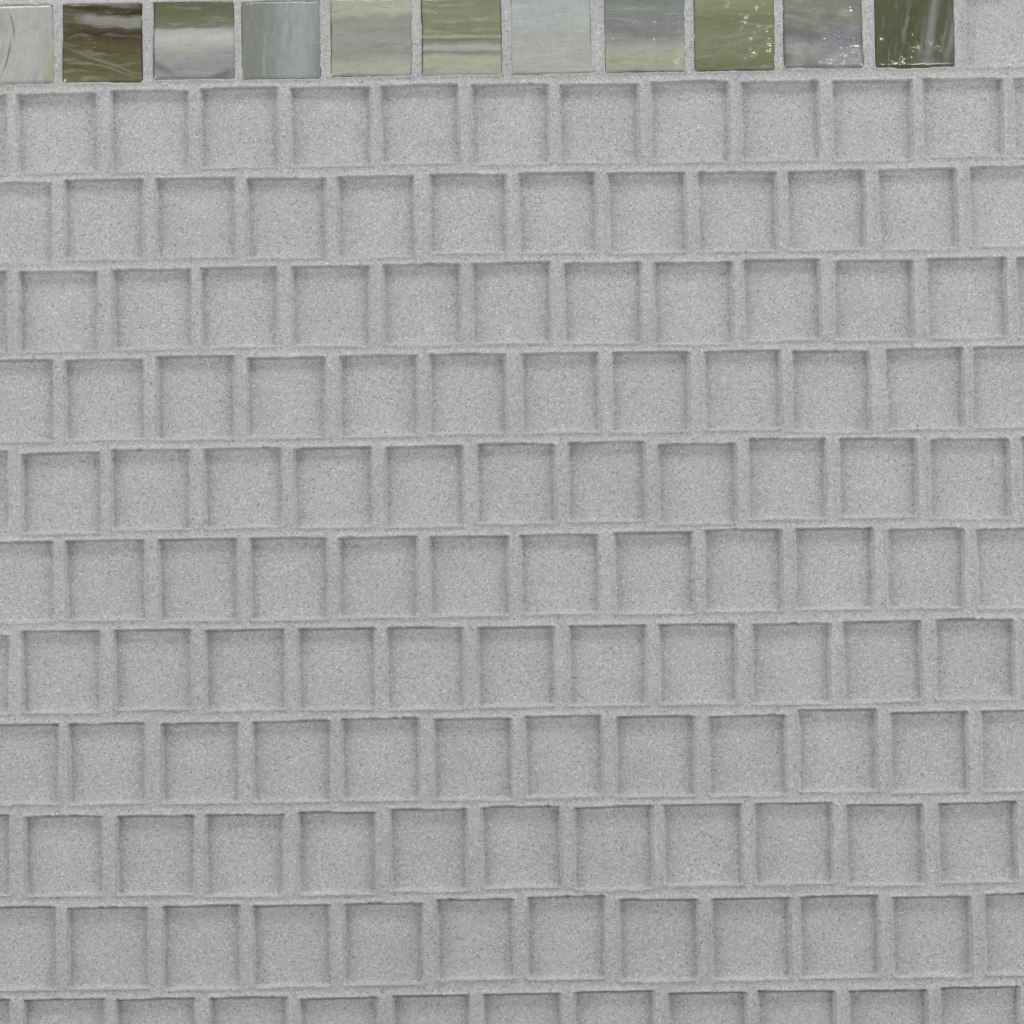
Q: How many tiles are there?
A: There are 11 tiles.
